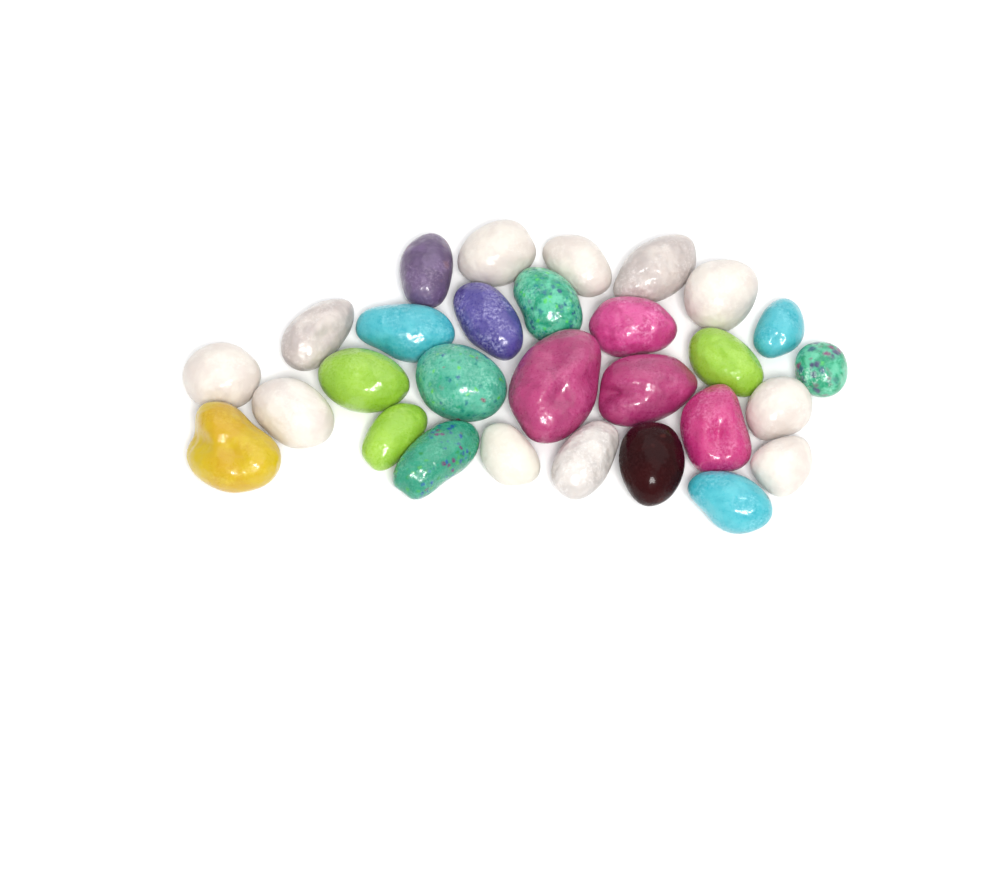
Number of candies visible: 29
